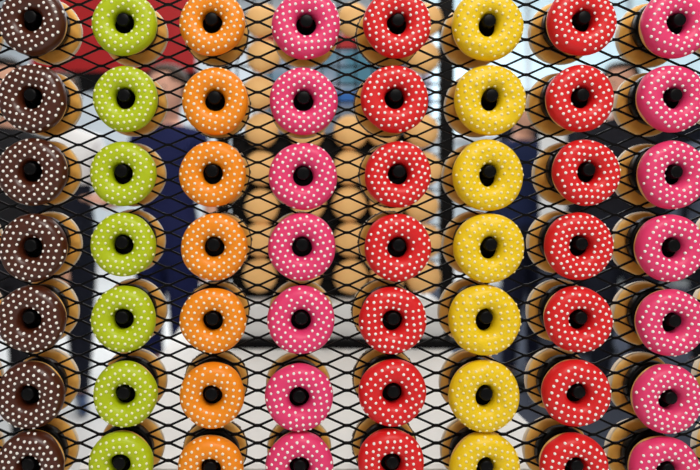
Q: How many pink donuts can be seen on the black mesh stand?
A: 14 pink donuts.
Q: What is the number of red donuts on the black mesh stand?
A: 14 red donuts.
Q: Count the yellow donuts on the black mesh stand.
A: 7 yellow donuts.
